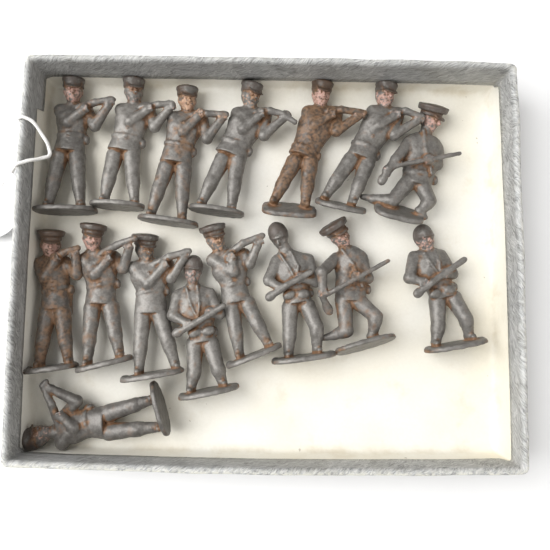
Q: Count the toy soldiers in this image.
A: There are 16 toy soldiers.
